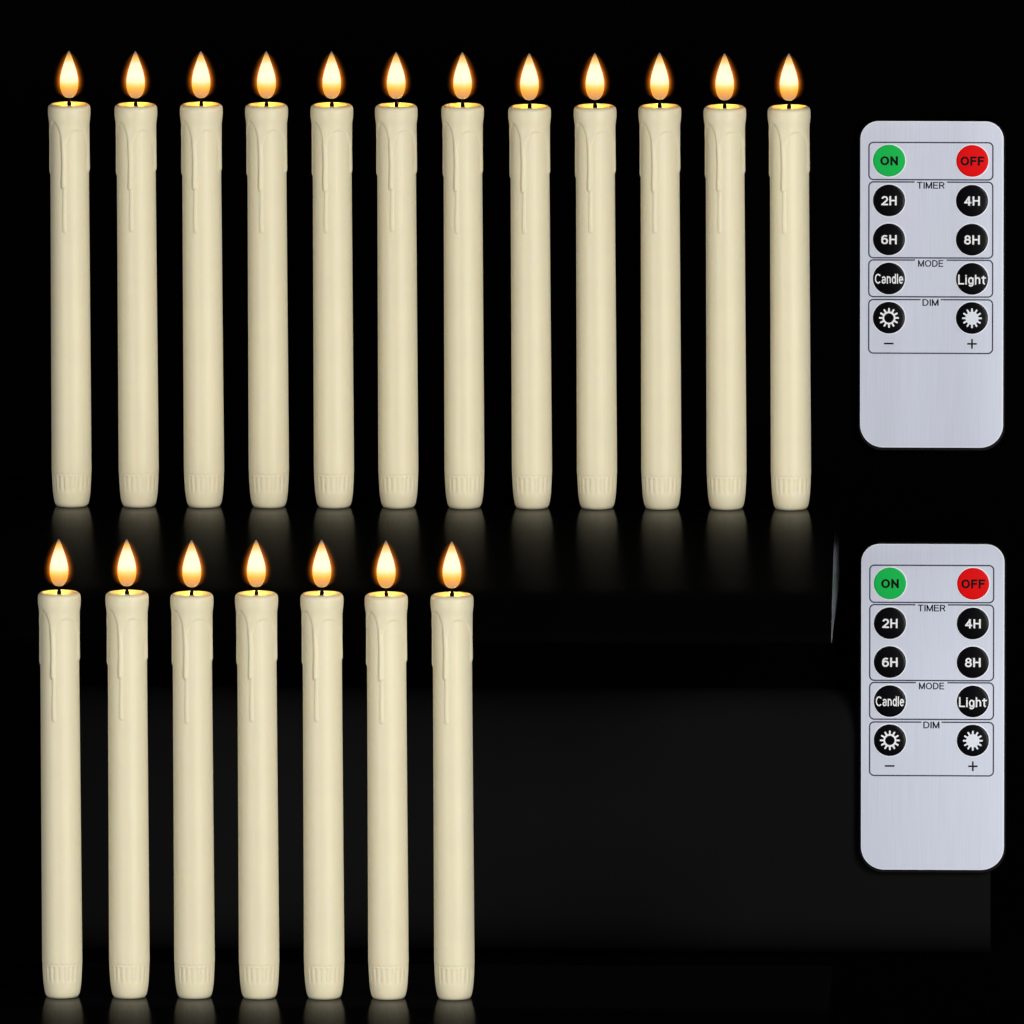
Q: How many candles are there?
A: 19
